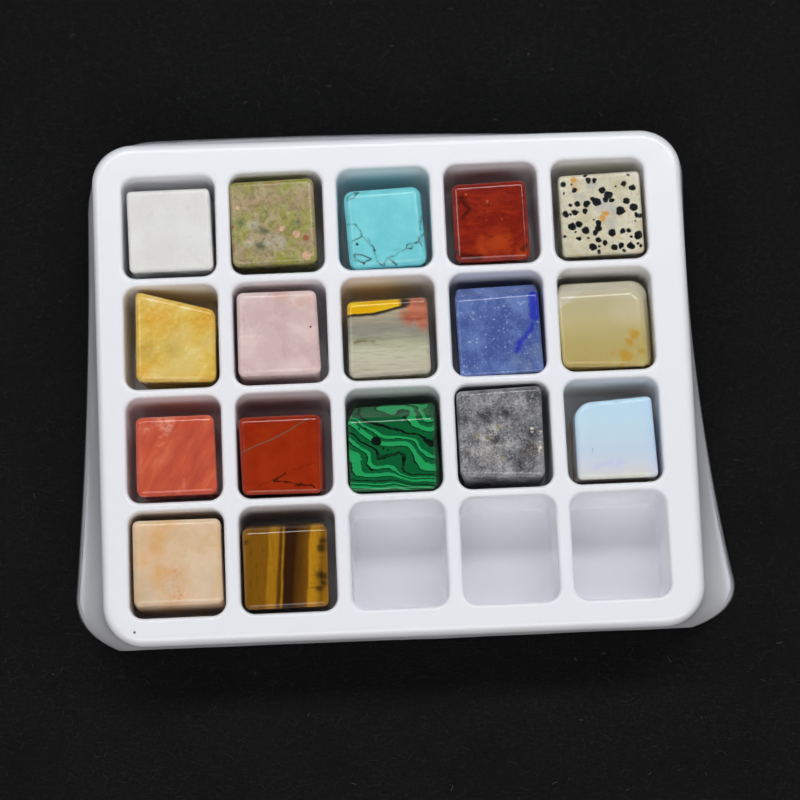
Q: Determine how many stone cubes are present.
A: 17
